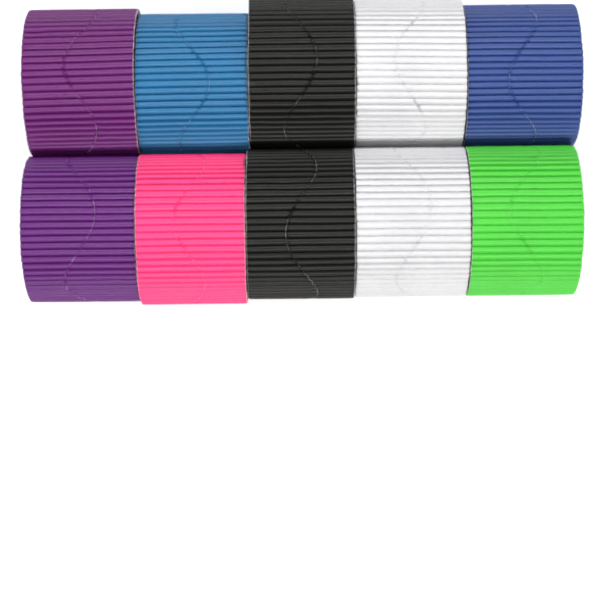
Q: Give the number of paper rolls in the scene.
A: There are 10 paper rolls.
